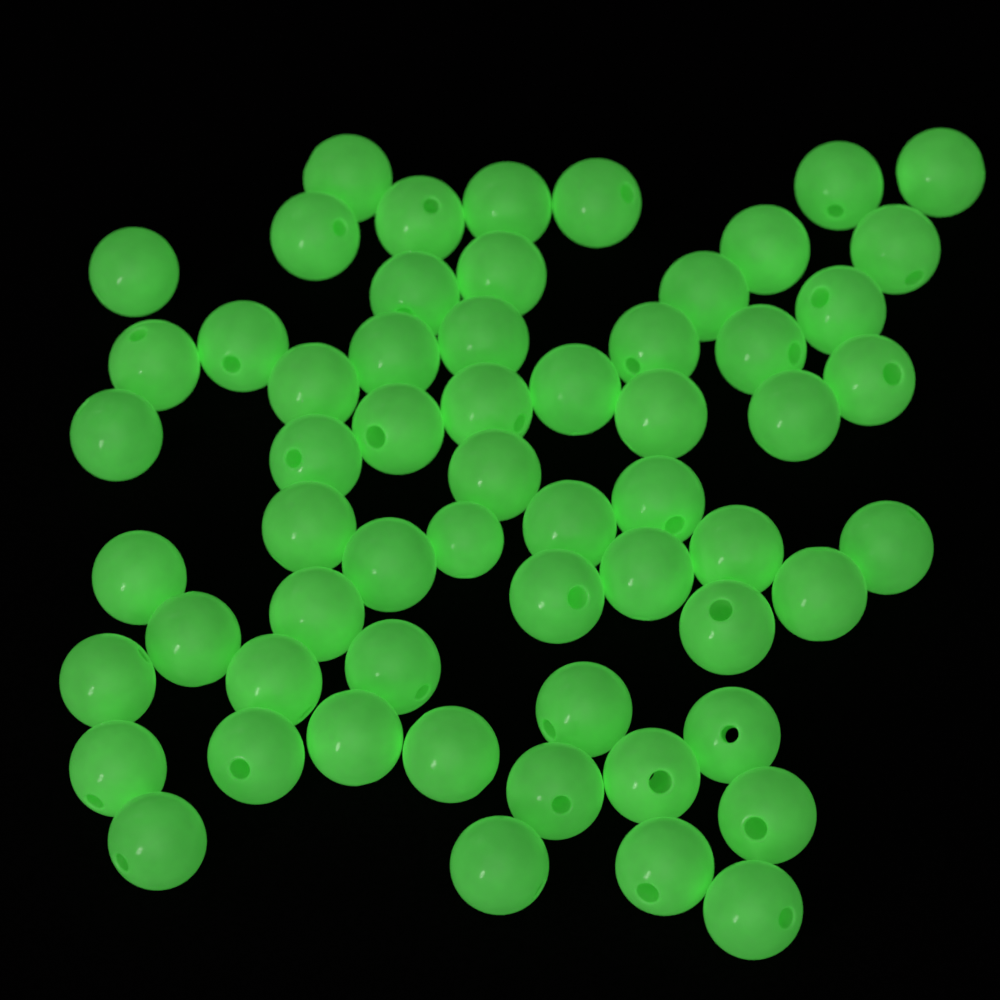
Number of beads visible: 60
